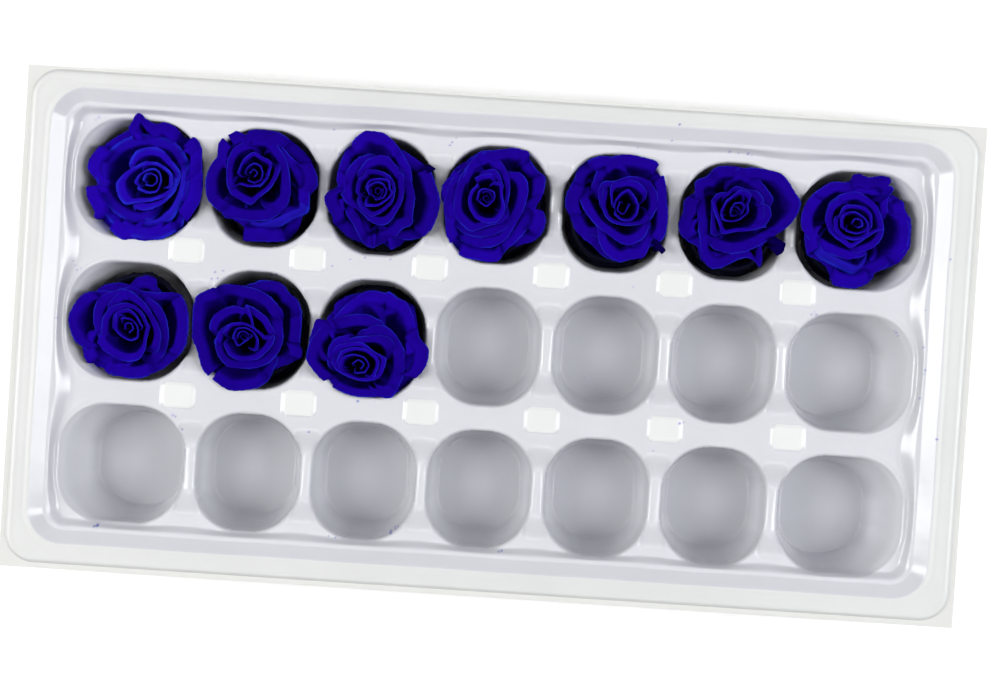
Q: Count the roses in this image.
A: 10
